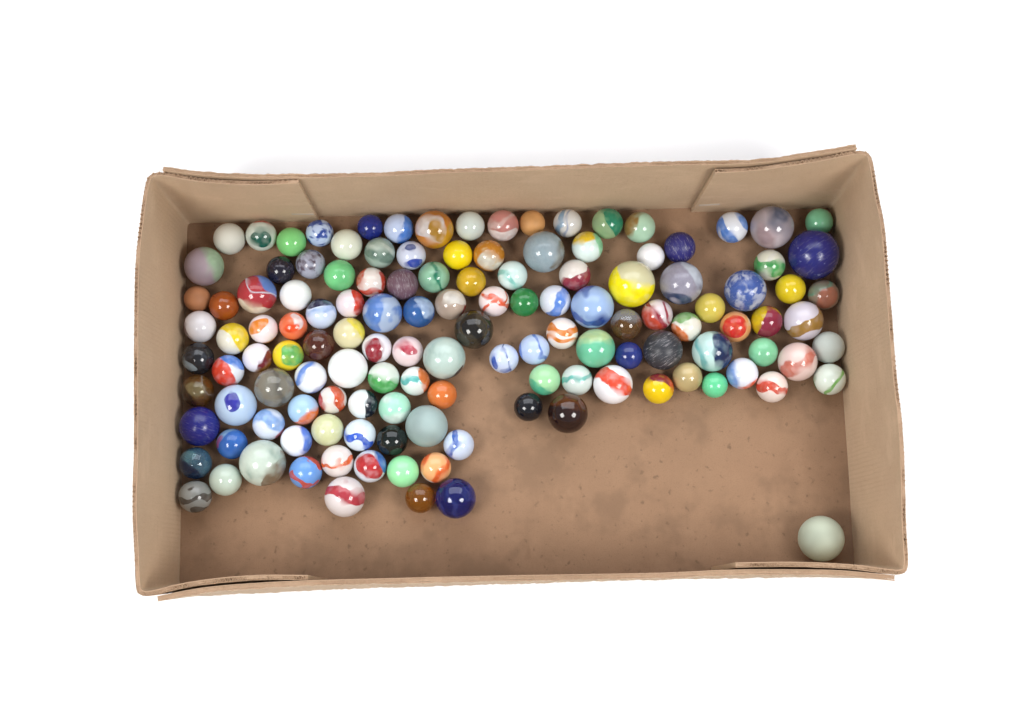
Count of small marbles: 102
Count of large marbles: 29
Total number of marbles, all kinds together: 131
